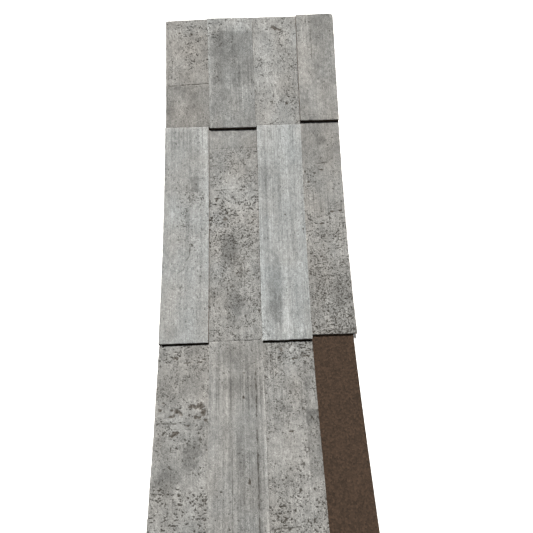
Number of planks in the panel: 11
